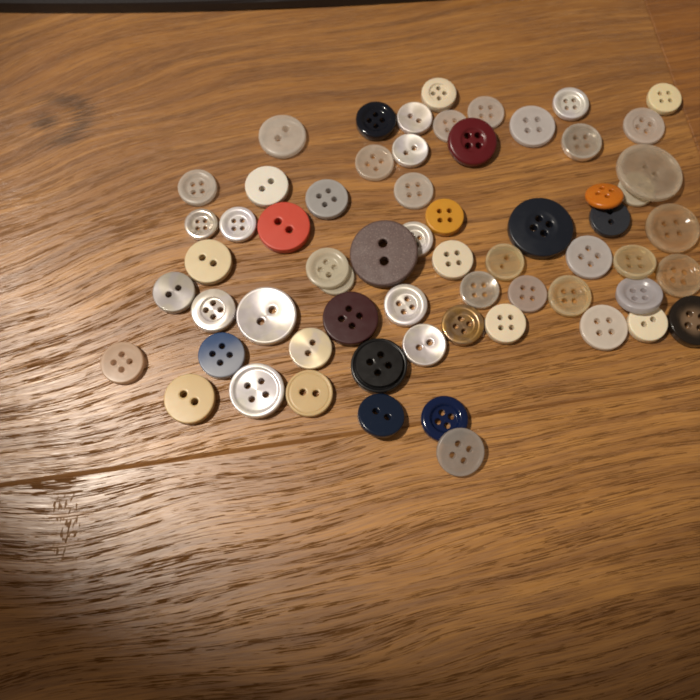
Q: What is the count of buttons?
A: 63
